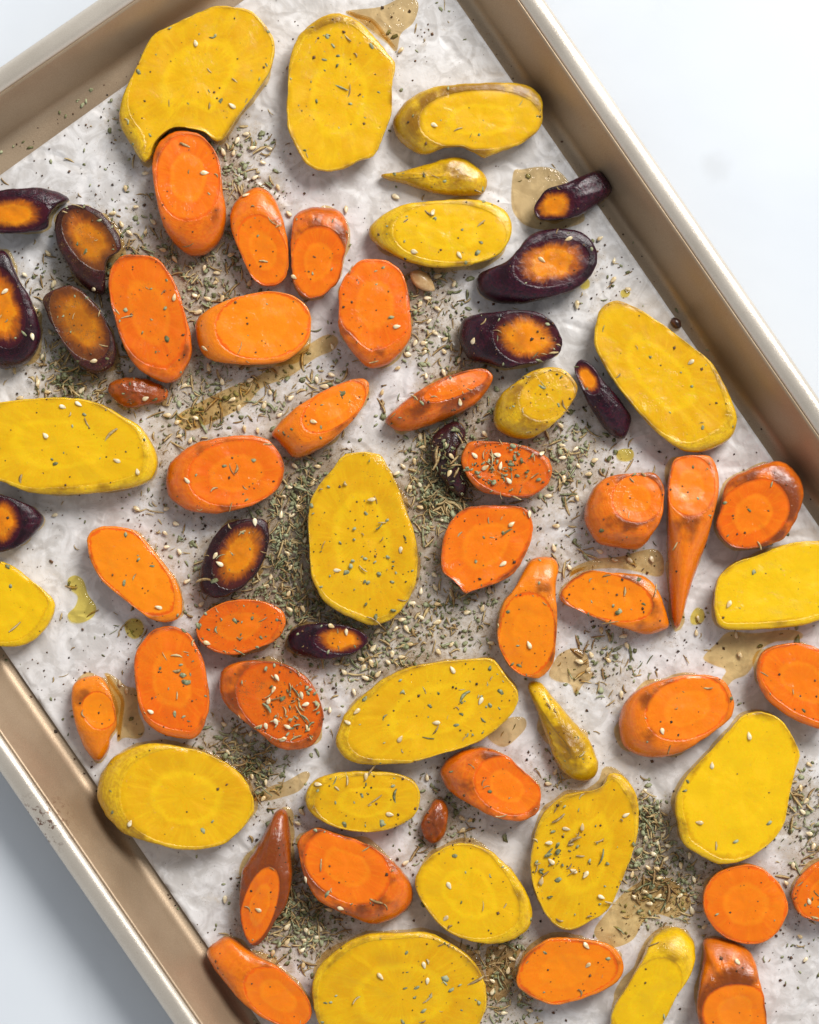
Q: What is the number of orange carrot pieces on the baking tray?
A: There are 33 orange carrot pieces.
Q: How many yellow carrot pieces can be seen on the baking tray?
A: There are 20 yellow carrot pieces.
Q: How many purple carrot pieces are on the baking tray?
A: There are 12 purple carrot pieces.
